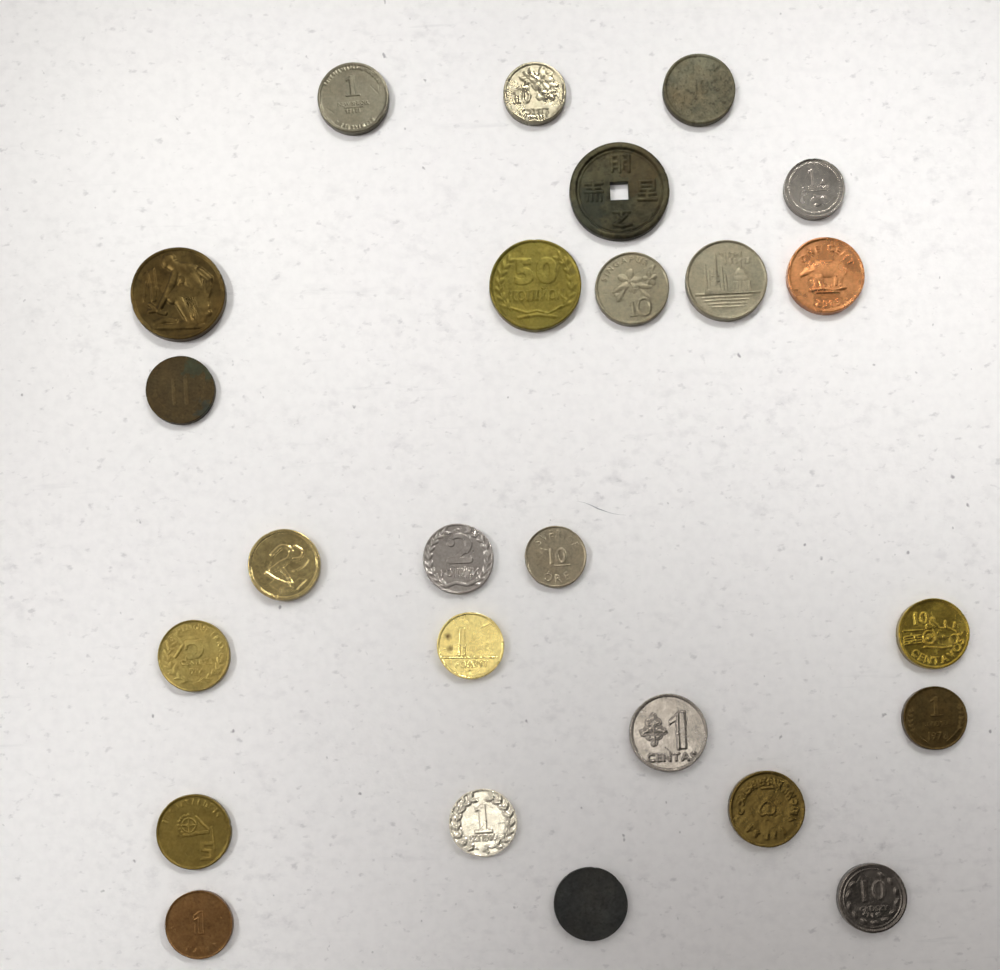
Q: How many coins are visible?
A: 25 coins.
